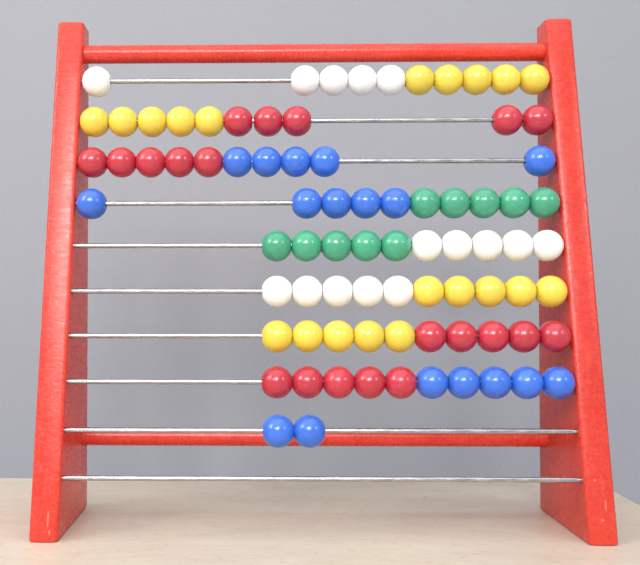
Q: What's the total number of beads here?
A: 82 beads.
